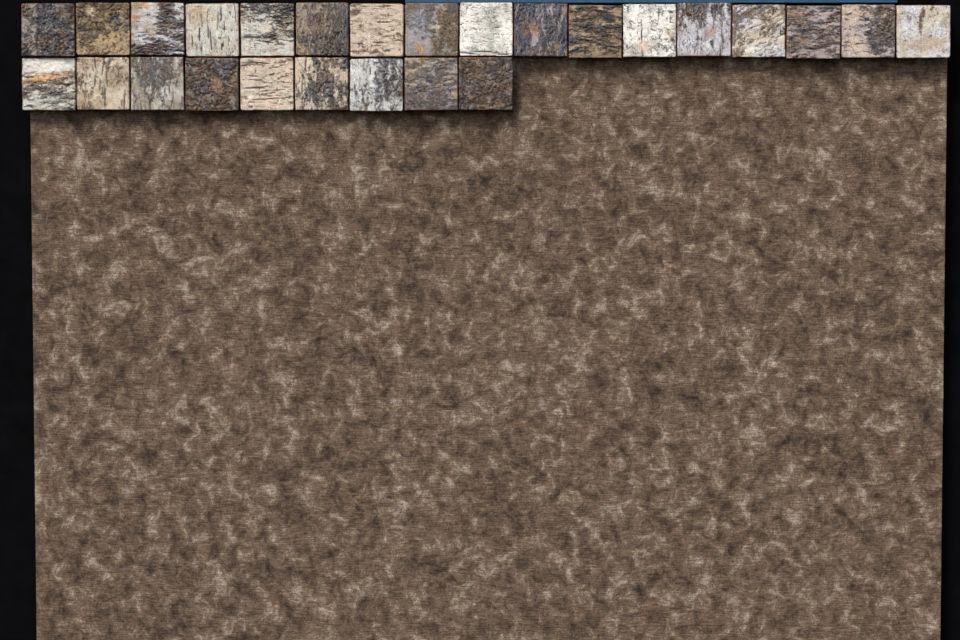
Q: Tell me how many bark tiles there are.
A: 26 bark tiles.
